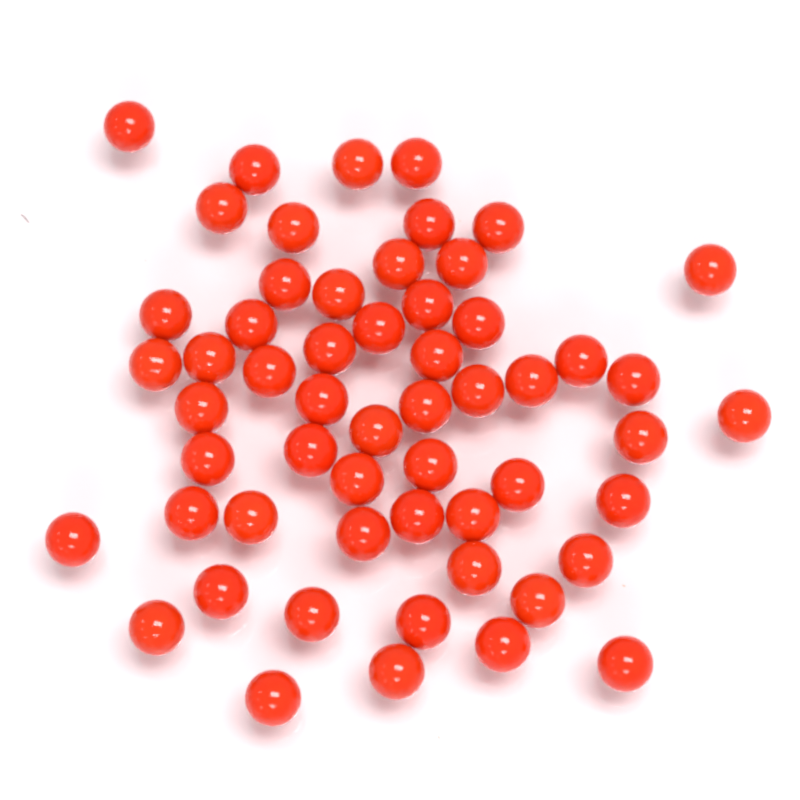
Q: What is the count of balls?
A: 56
